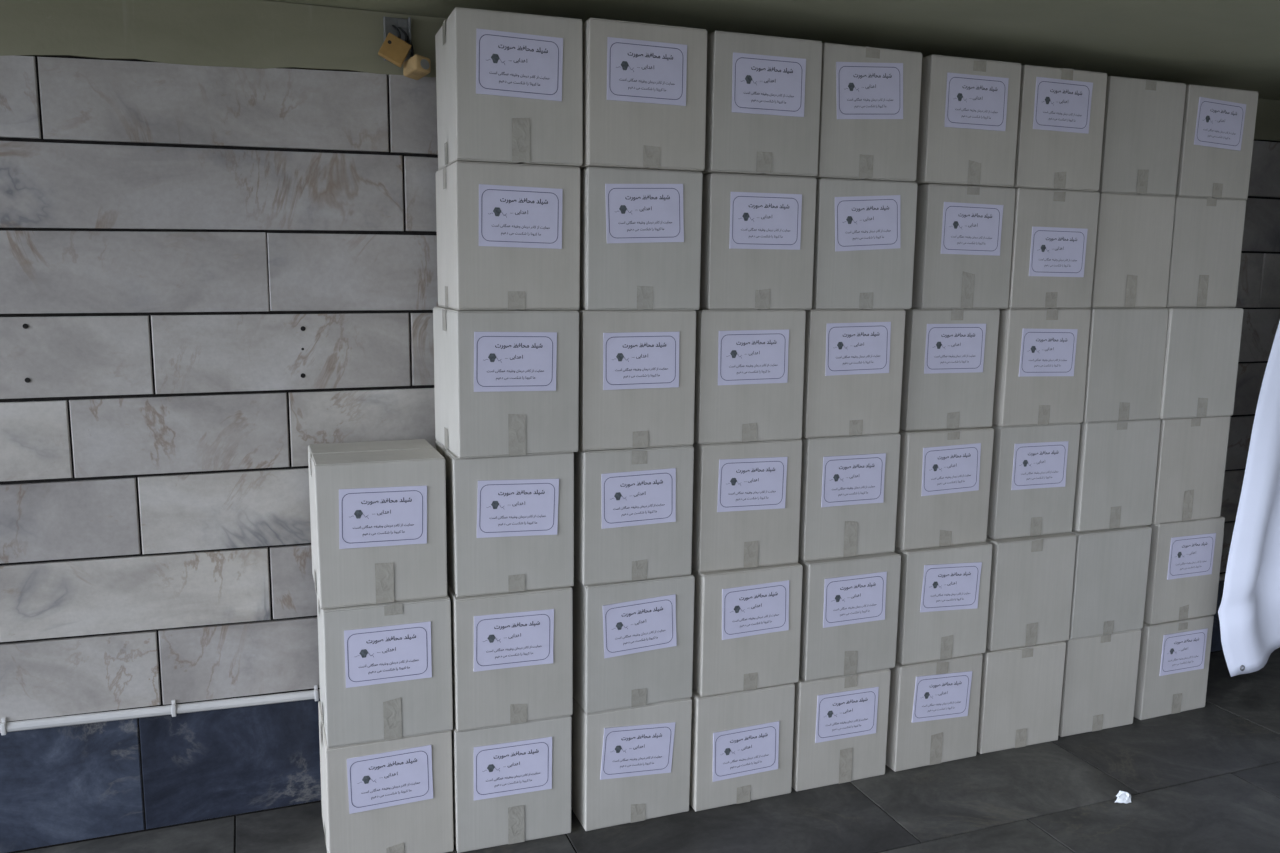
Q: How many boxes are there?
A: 51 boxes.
